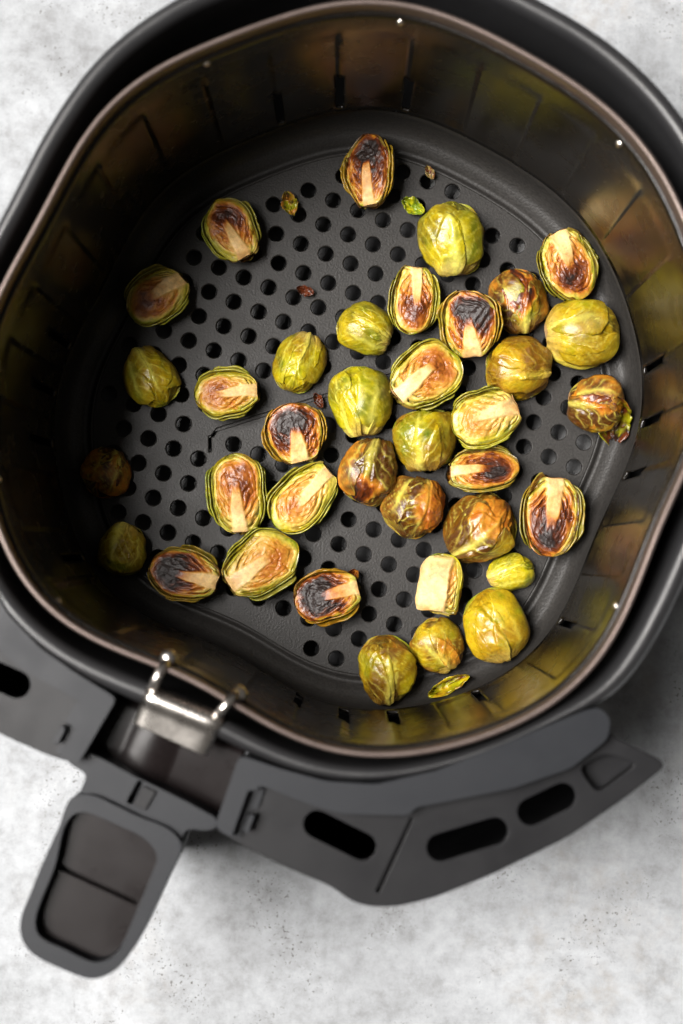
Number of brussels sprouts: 37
